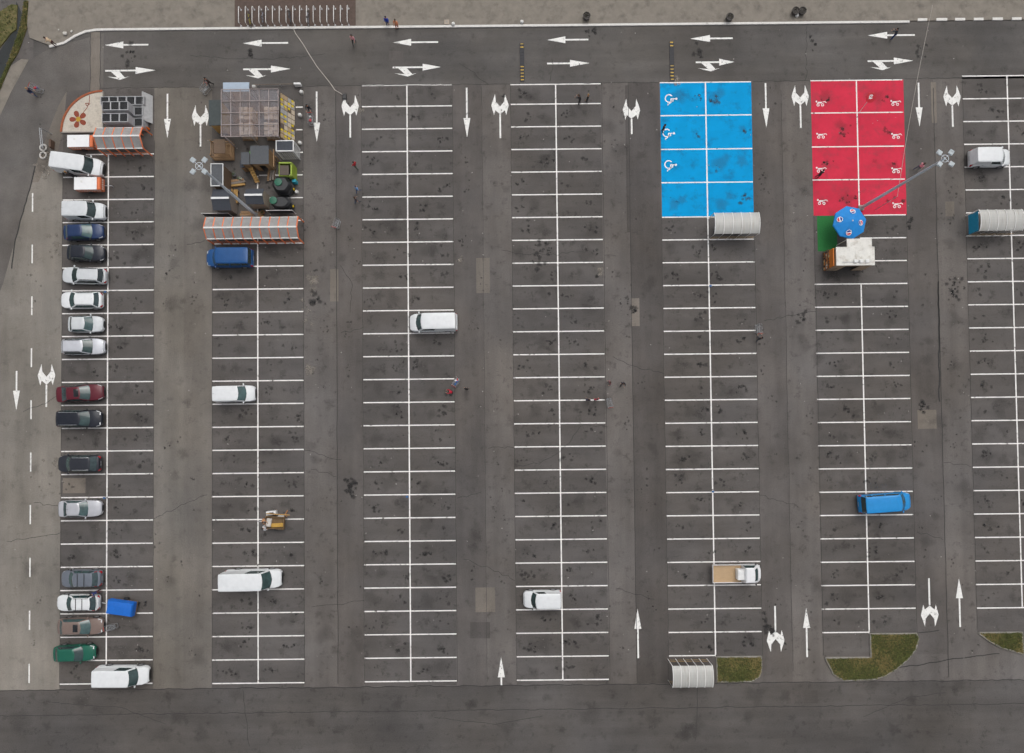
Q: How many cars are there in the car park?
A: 14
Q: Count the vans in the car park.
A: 10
